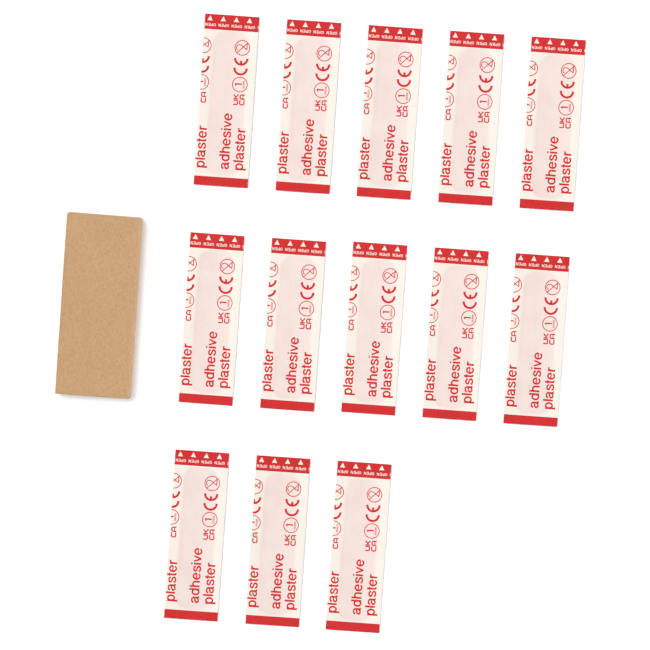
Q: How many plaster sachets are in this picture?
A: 13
